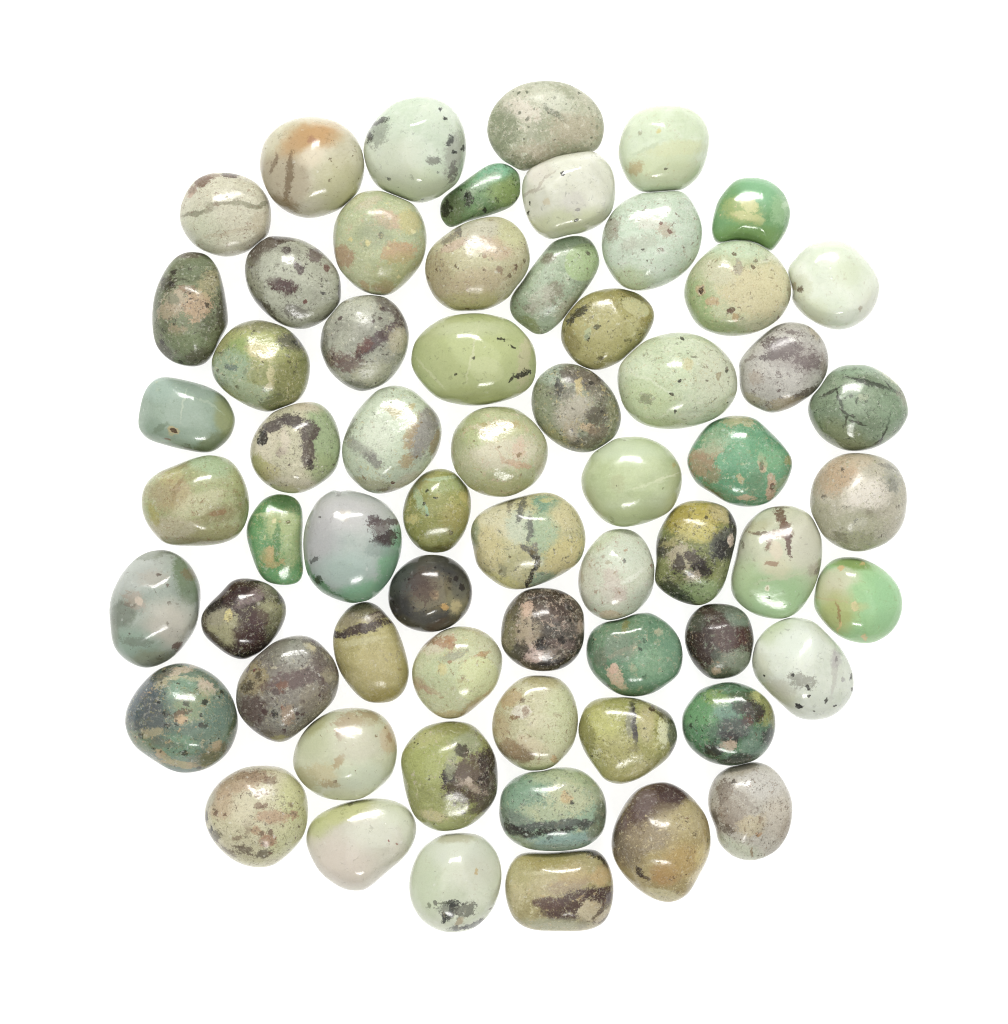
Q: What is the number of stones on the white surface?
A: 63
